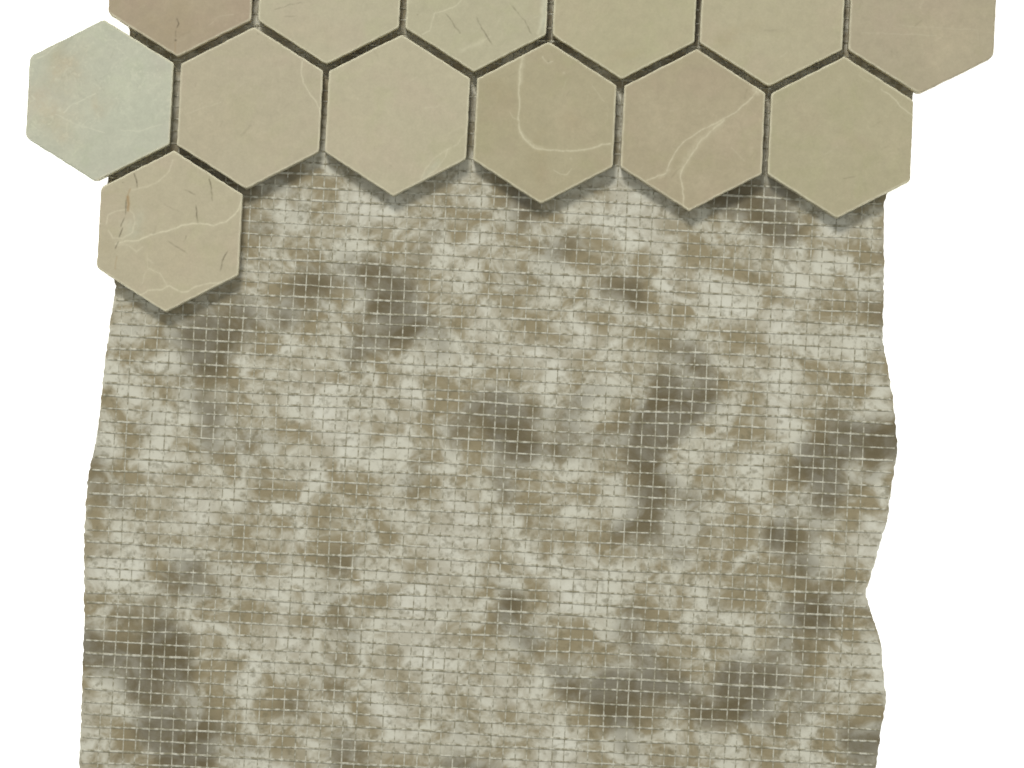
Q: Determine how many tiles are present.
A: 13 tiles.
